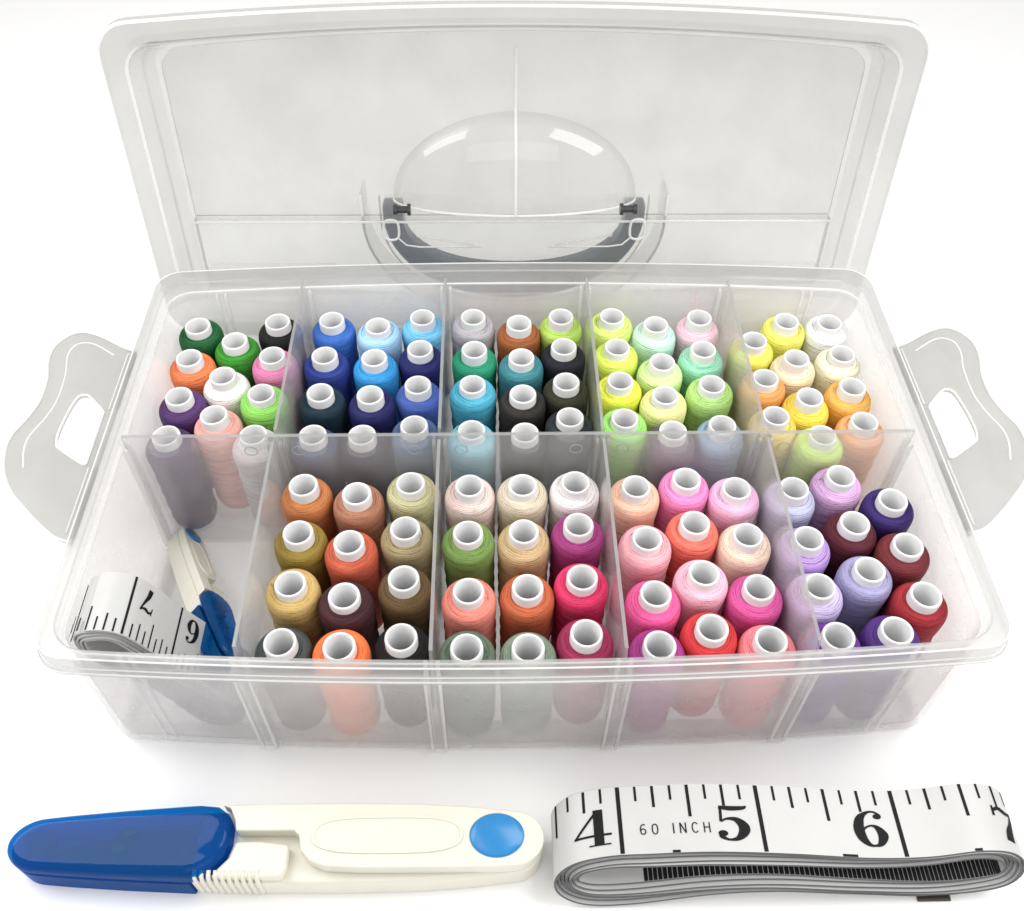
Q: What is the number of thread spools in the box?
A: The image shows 105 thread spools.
